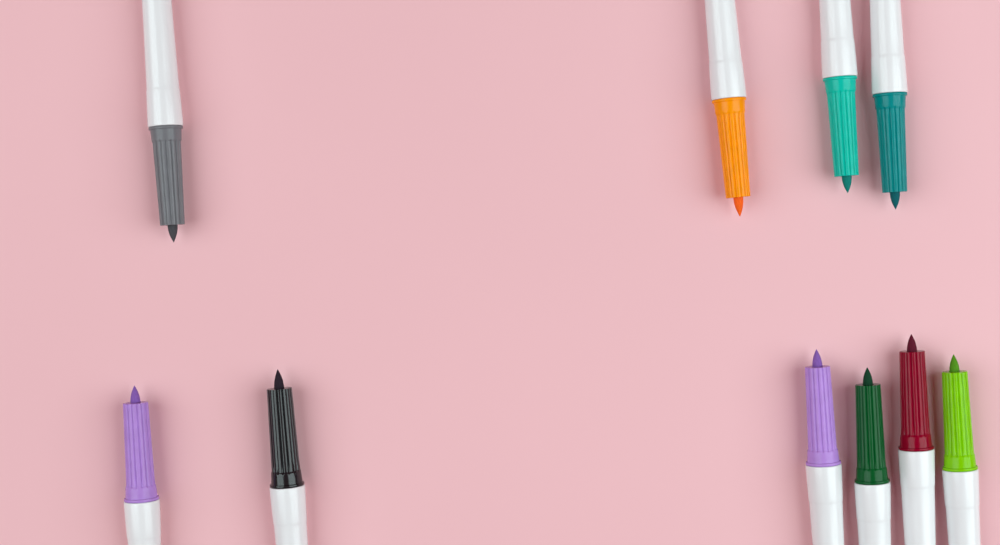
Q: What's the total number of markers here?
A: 10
